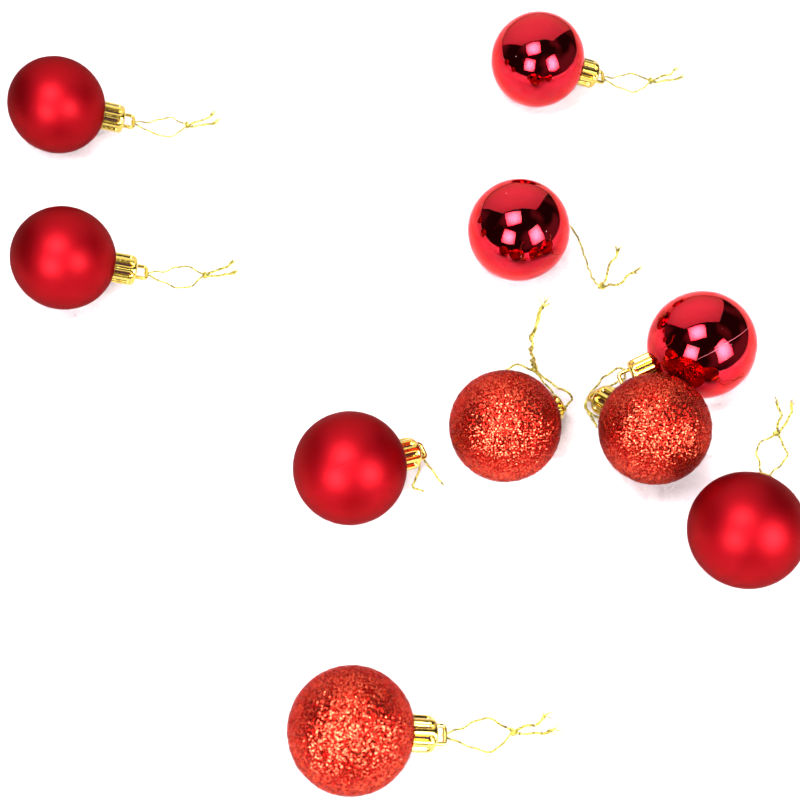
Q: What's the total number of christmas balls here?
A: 10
